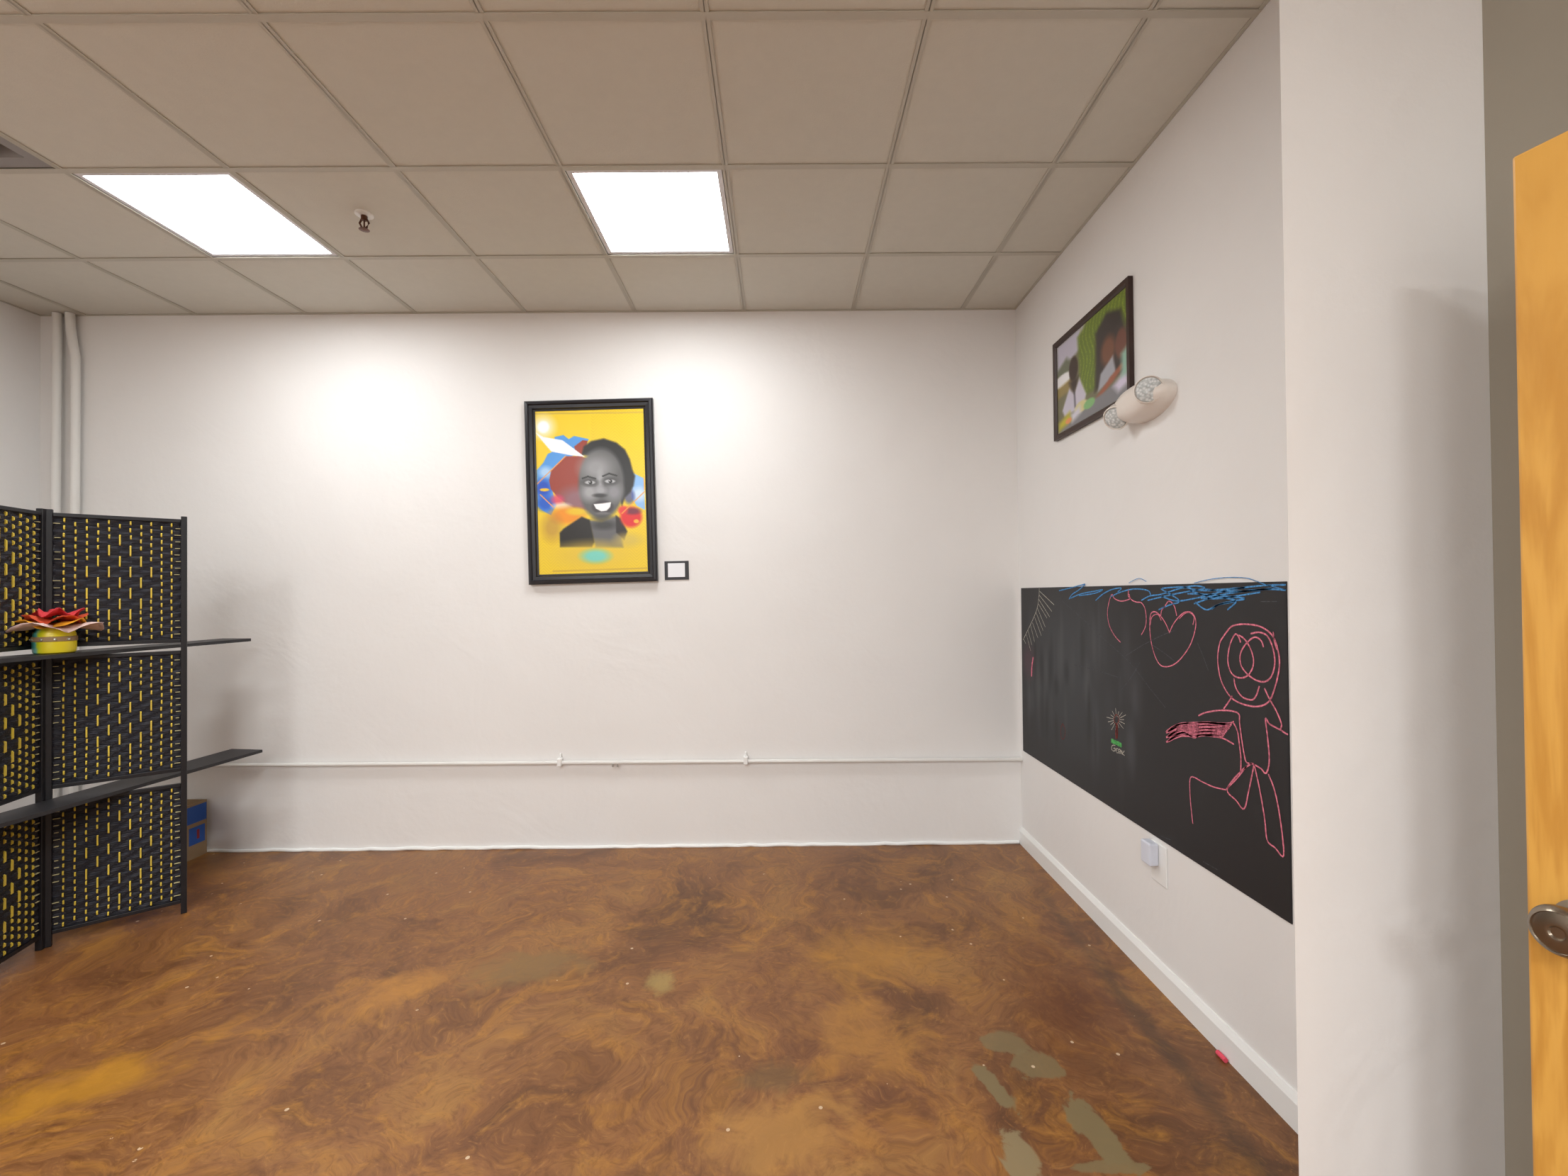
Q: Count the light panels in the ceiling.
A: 2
